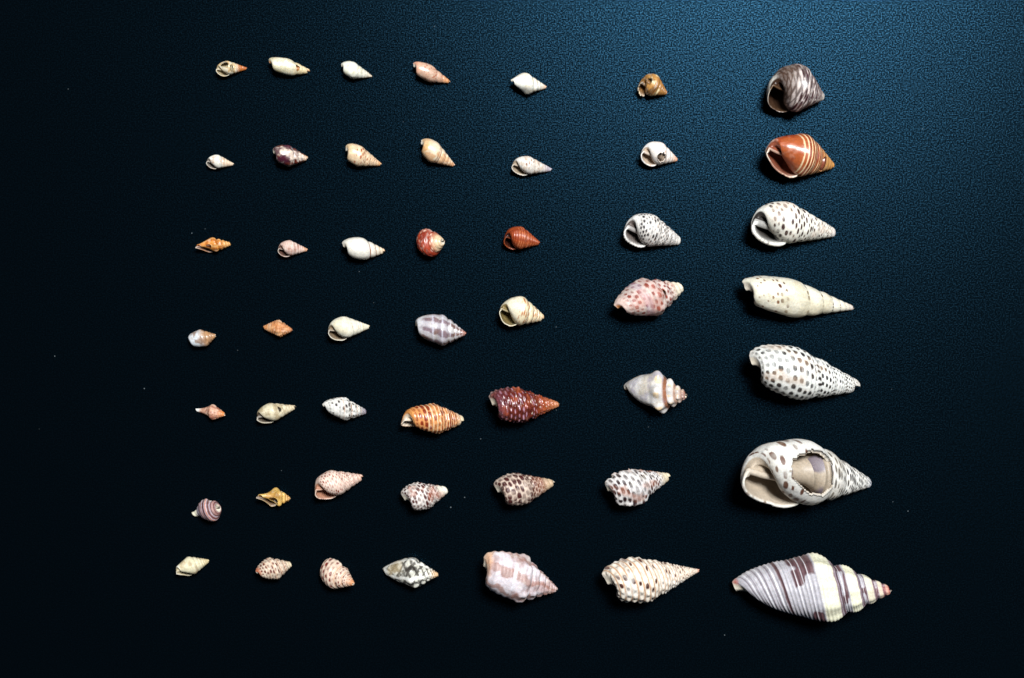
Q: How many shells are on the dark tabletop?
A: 49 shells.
